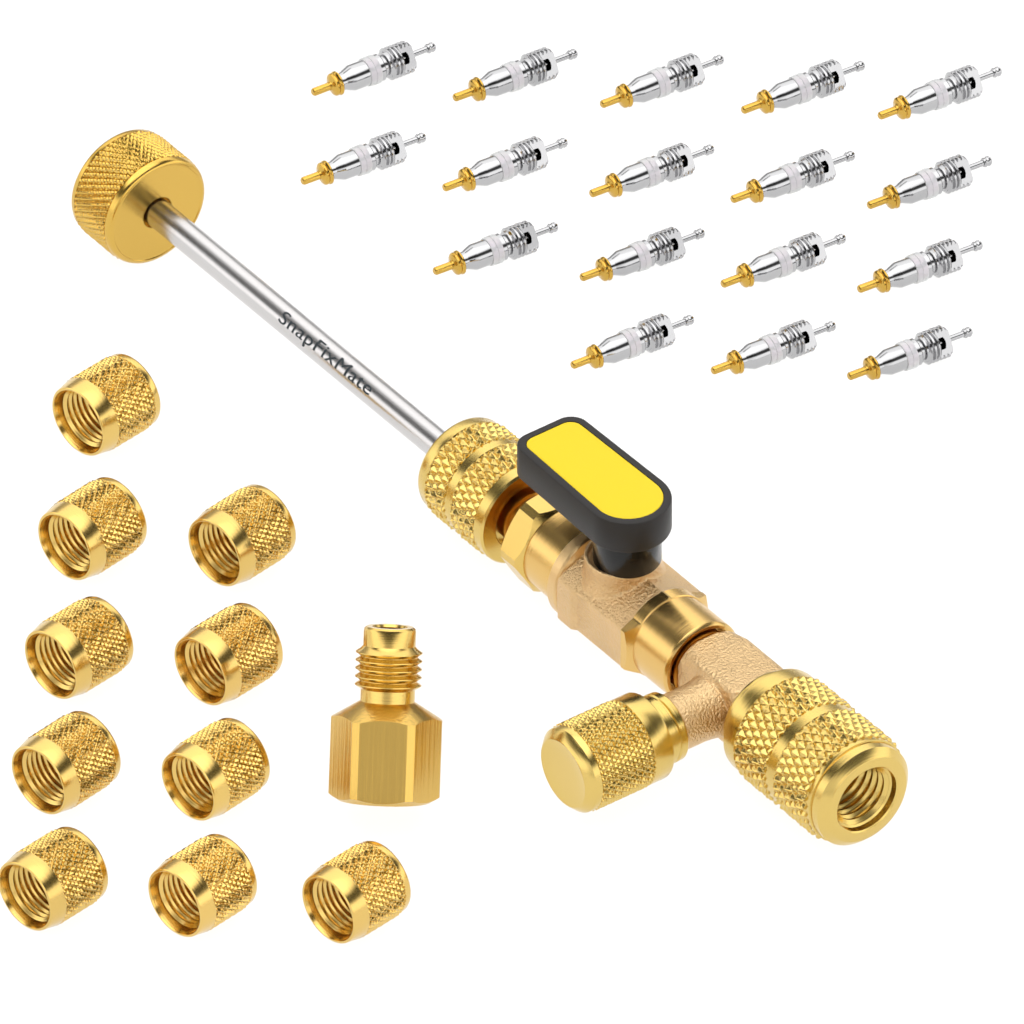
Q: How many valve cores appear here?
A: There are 17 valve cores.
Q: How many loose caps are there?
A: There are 10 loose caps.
